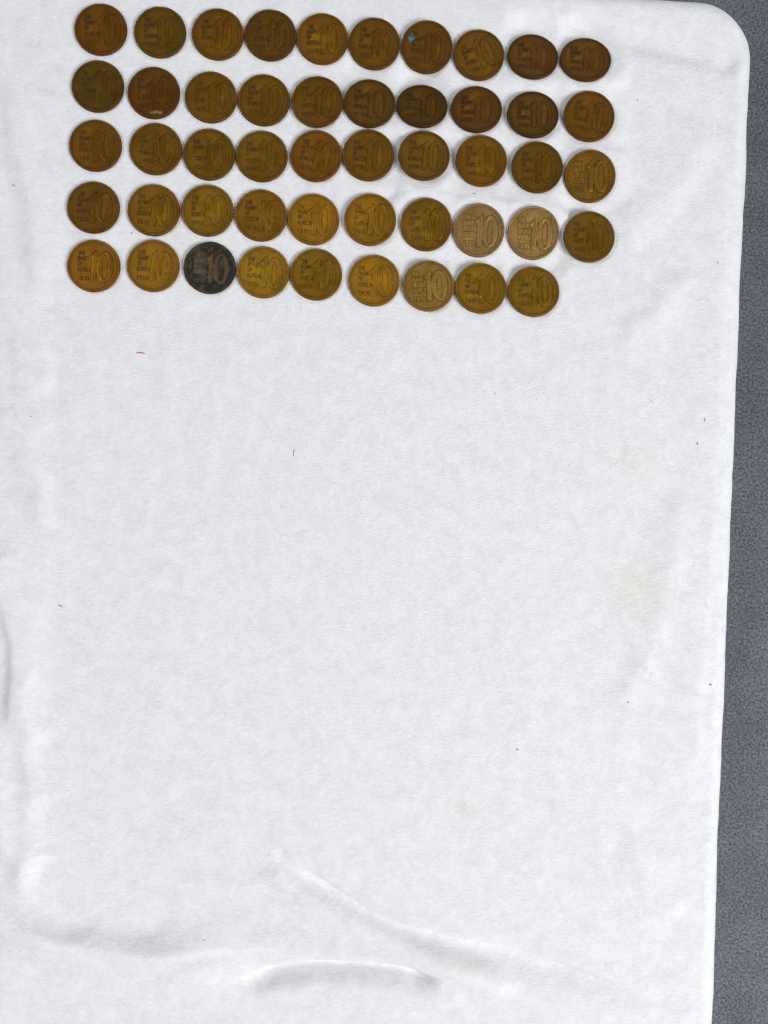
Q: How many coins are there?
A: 49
